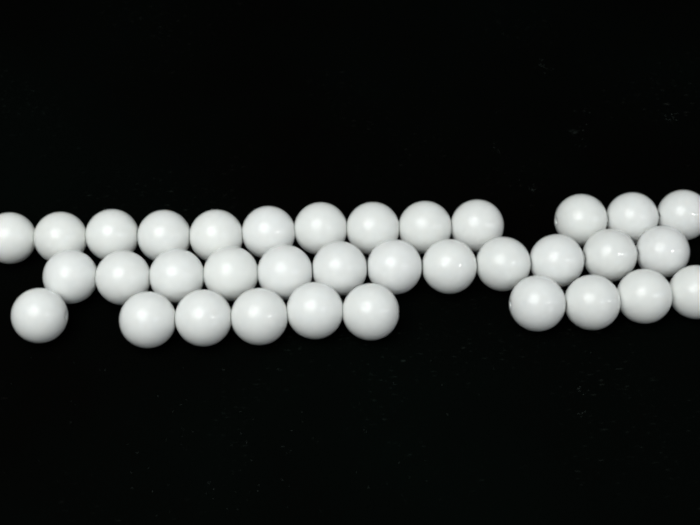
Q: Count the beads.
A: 35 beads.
